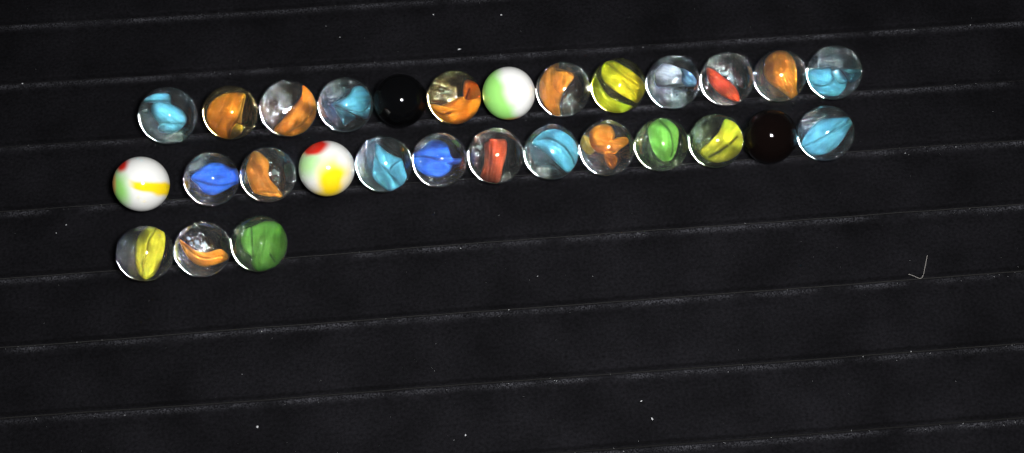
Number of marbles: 29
